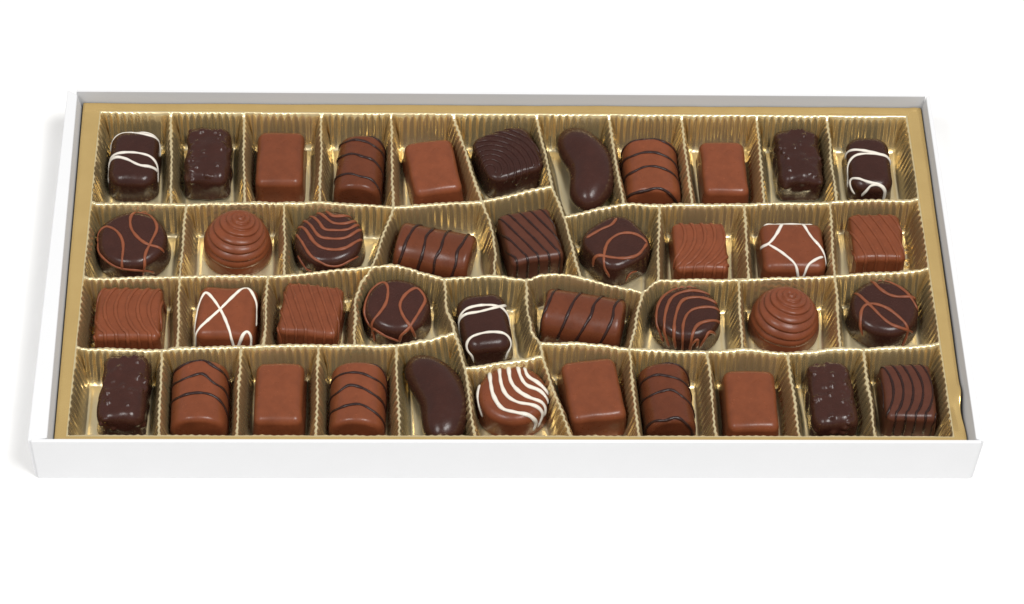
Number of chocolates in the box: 40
